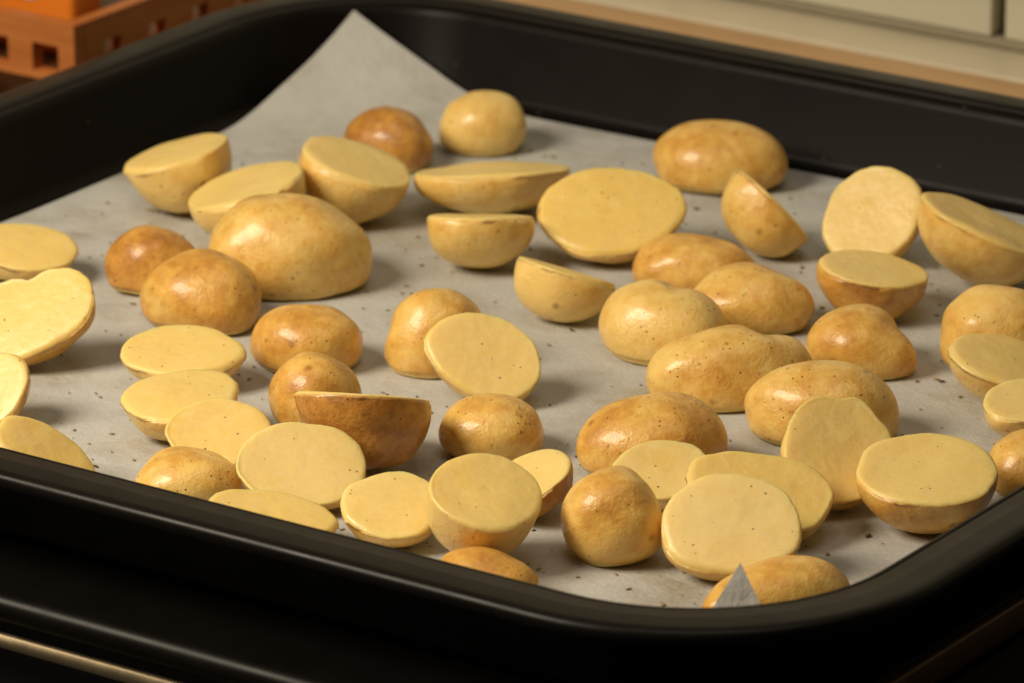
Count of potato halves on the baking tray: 55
